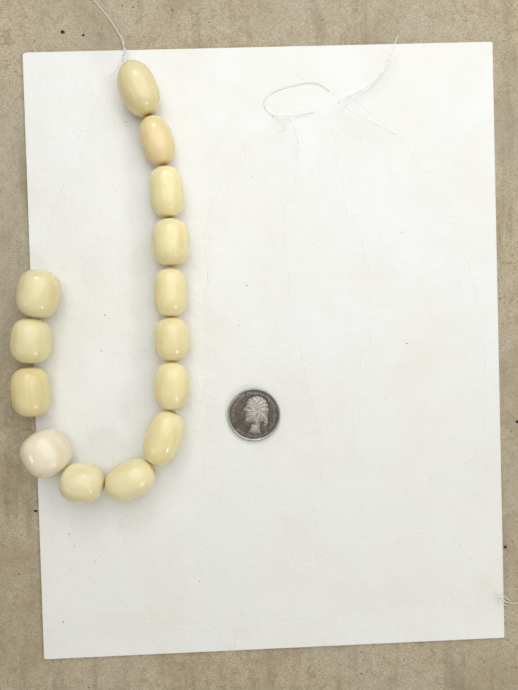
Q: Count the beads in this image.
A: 14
